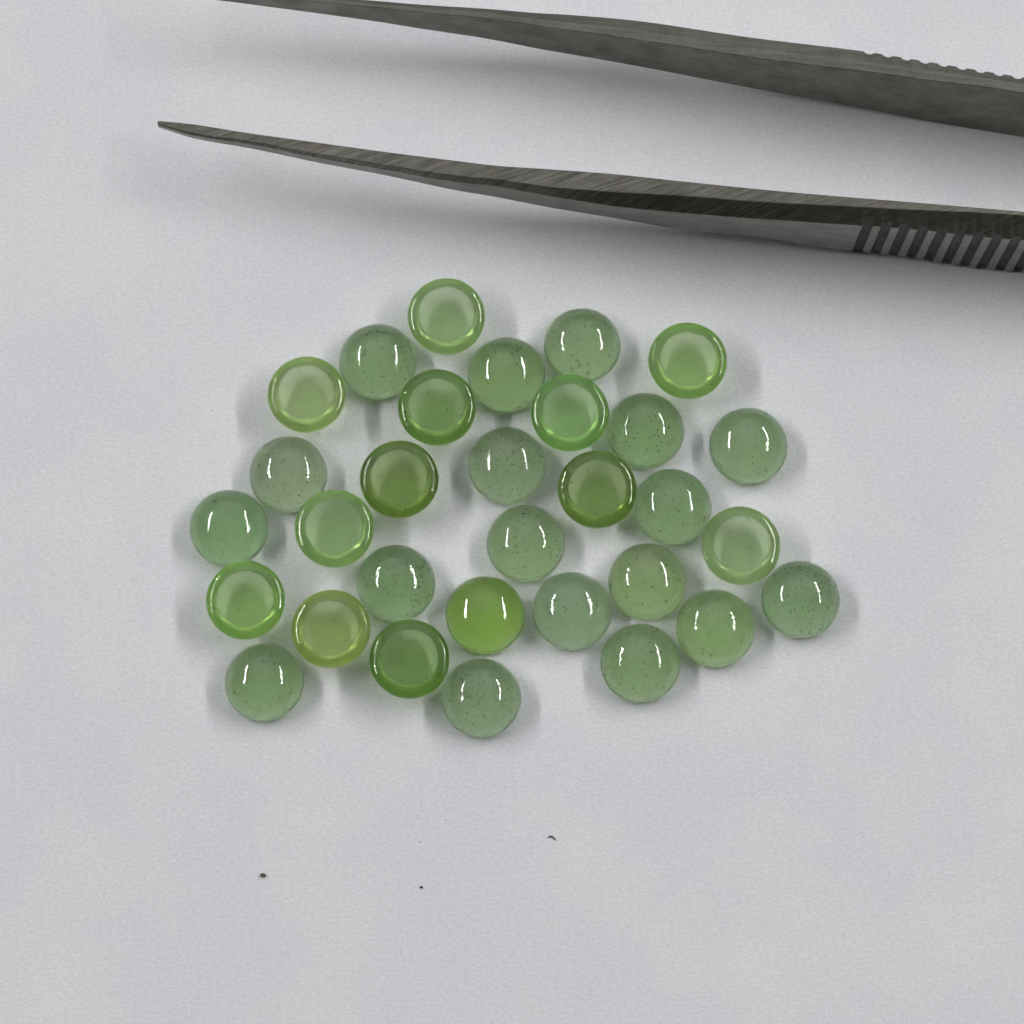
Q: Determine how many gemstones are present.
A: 31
